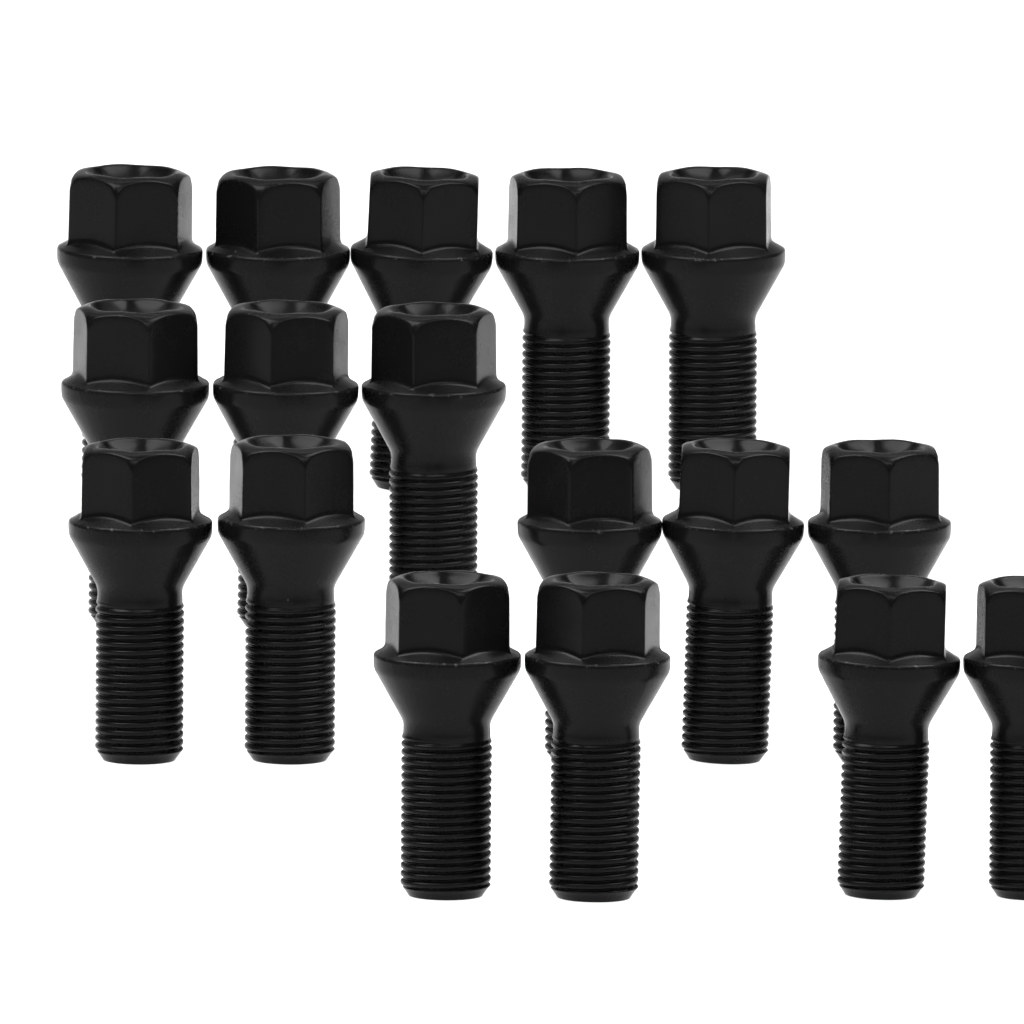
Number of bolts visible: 17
